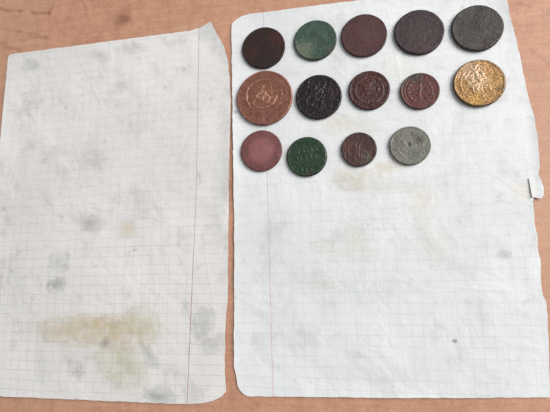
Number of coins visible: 14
